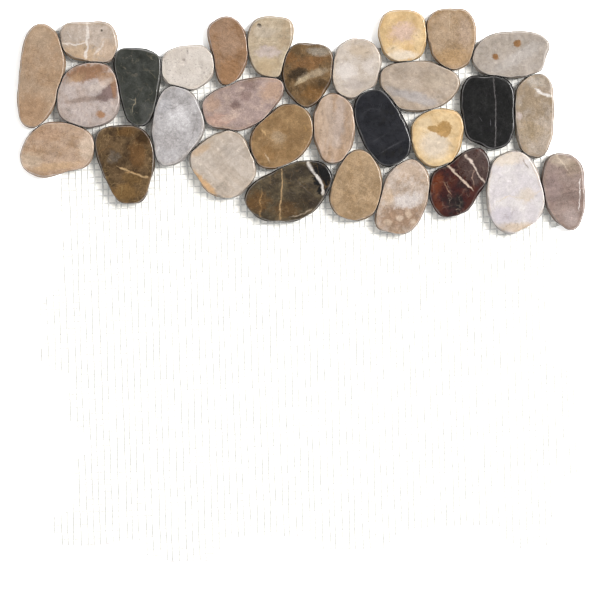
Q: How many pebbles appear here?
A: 30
